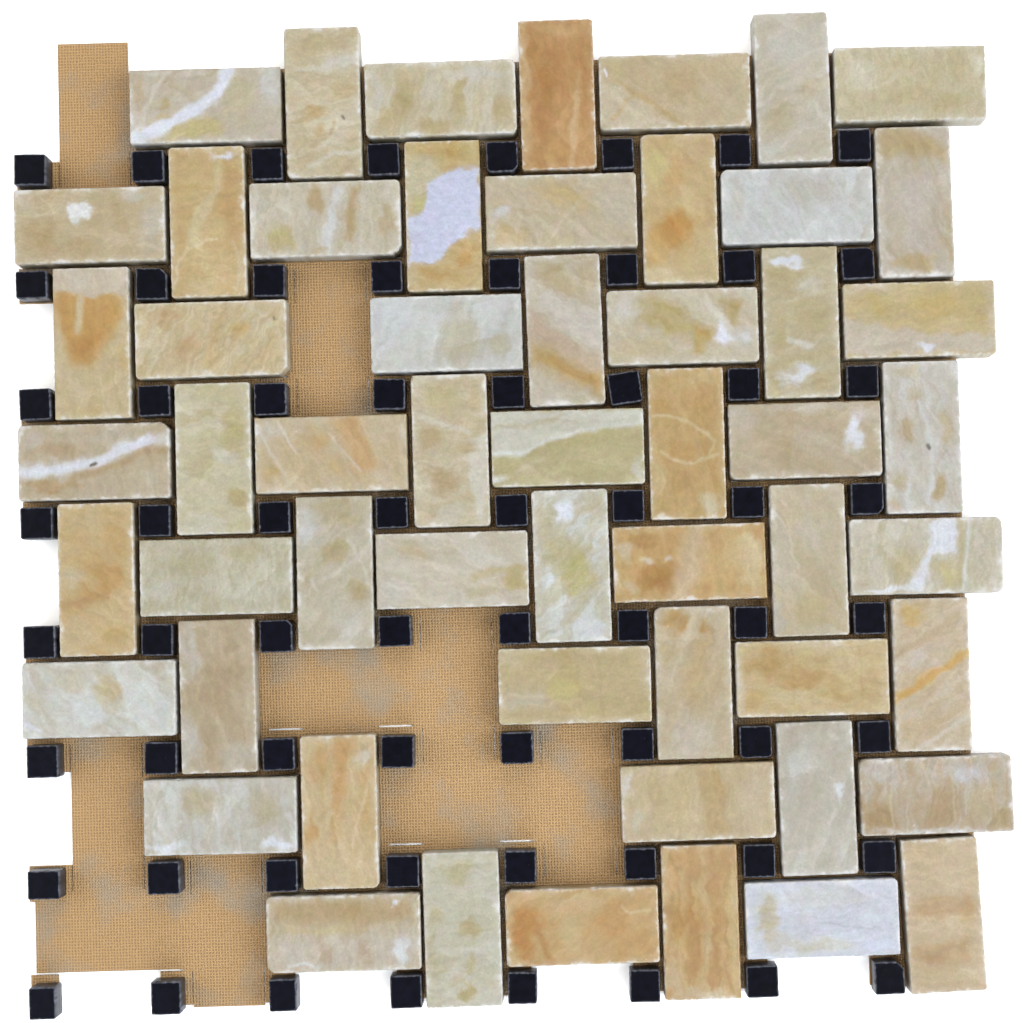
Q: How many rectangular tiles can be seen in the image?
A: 55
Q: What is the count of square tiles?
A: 64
